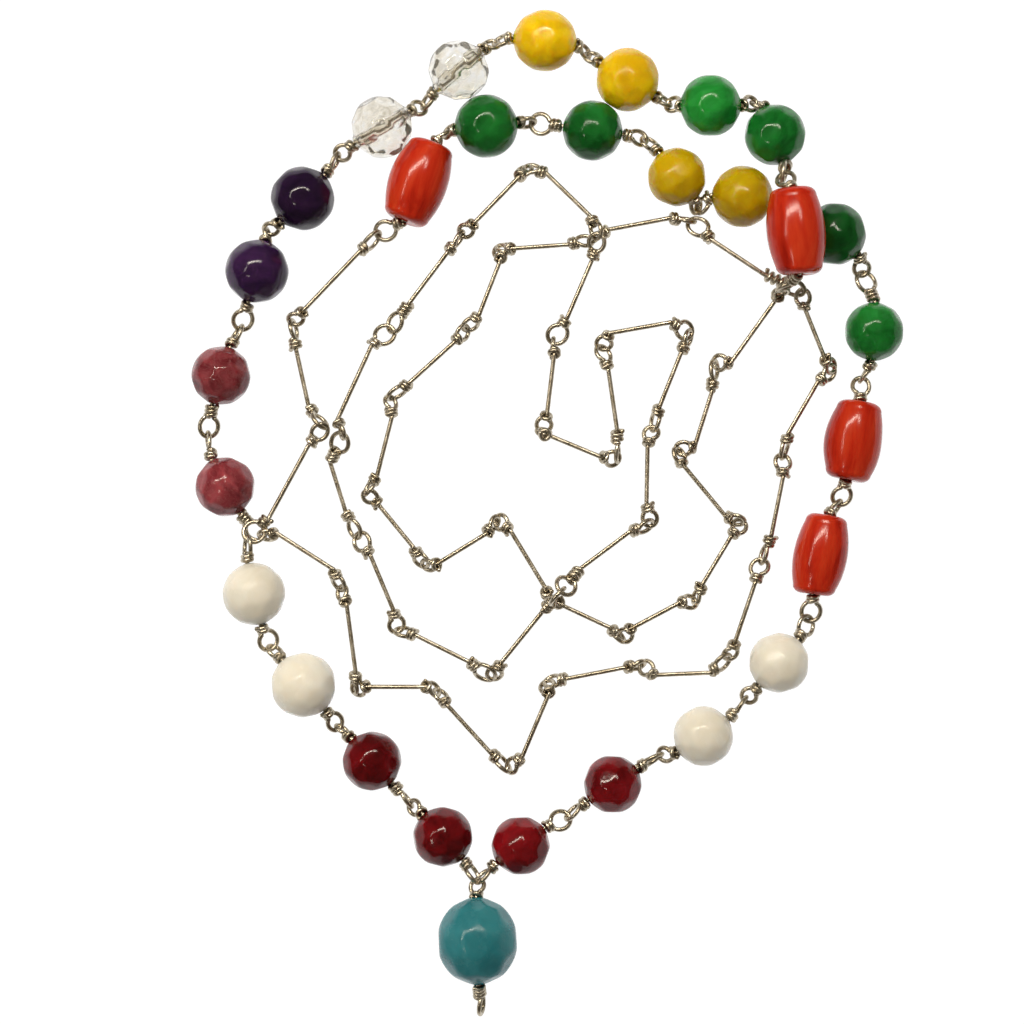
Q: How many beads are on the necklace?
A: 29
